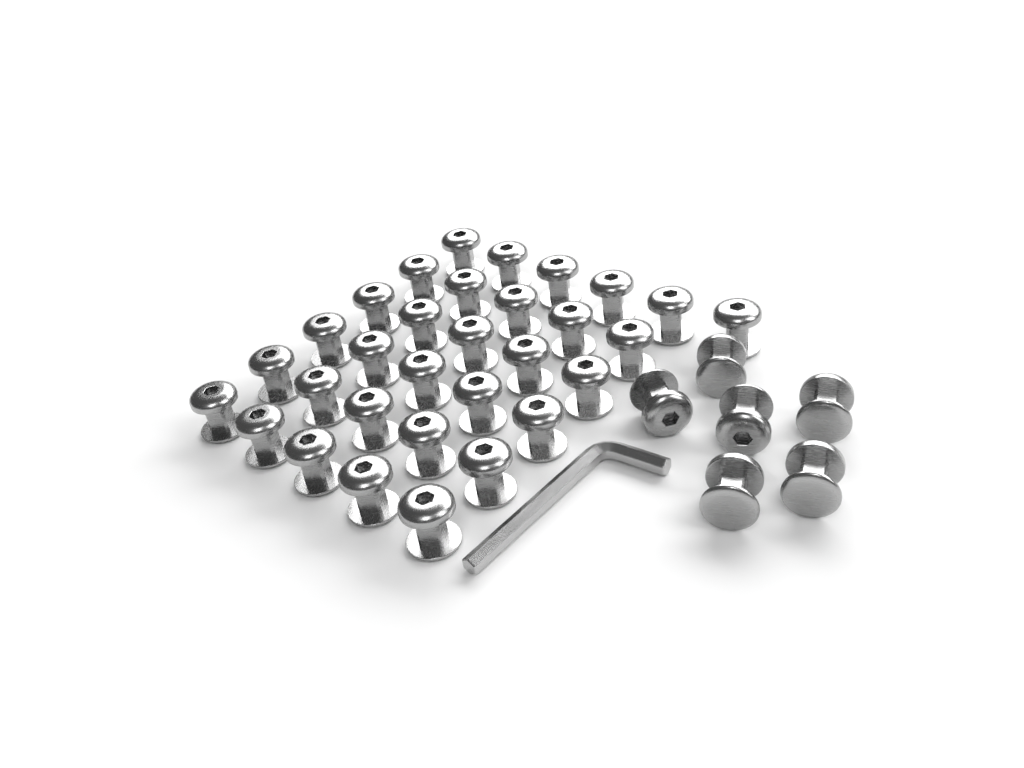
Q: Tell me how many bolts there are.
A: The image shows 37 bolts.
